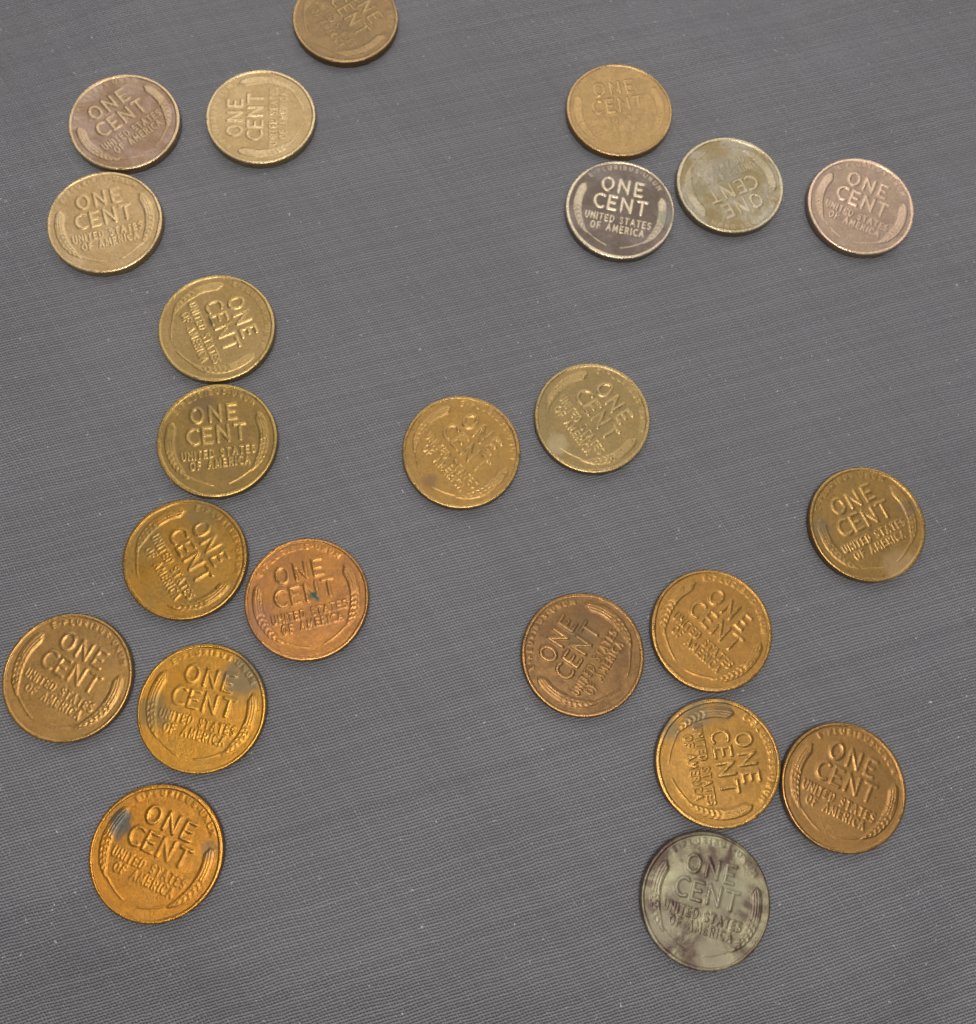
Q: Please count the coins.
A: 23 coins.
